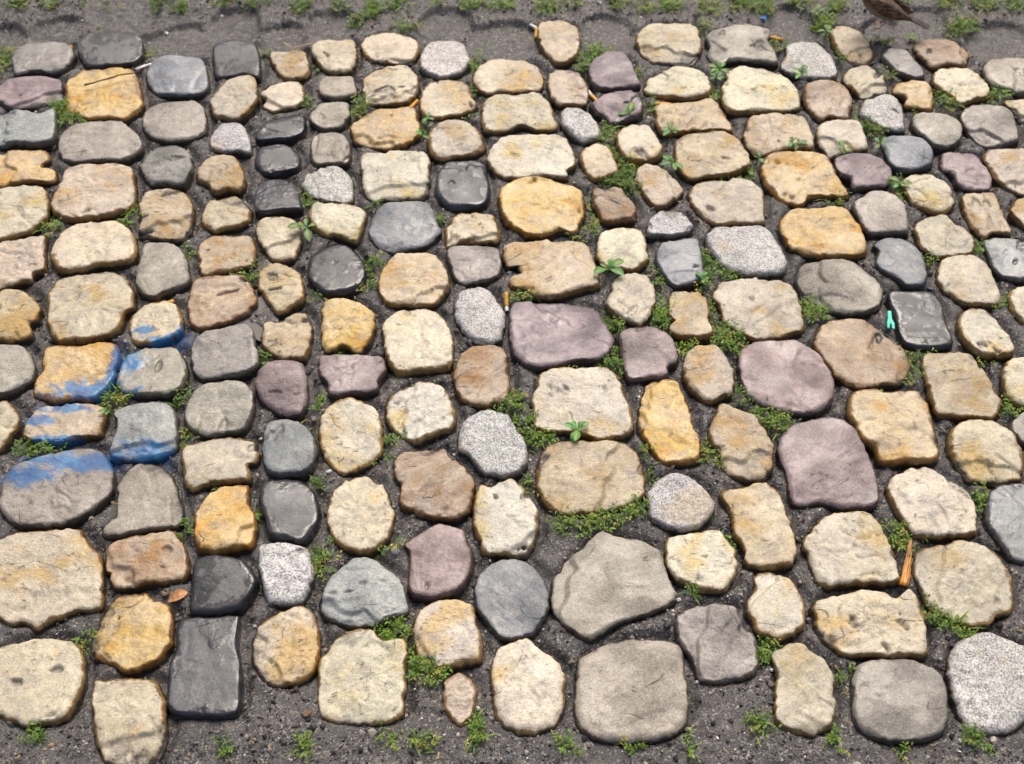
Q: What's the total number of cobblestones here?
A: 186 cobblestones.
